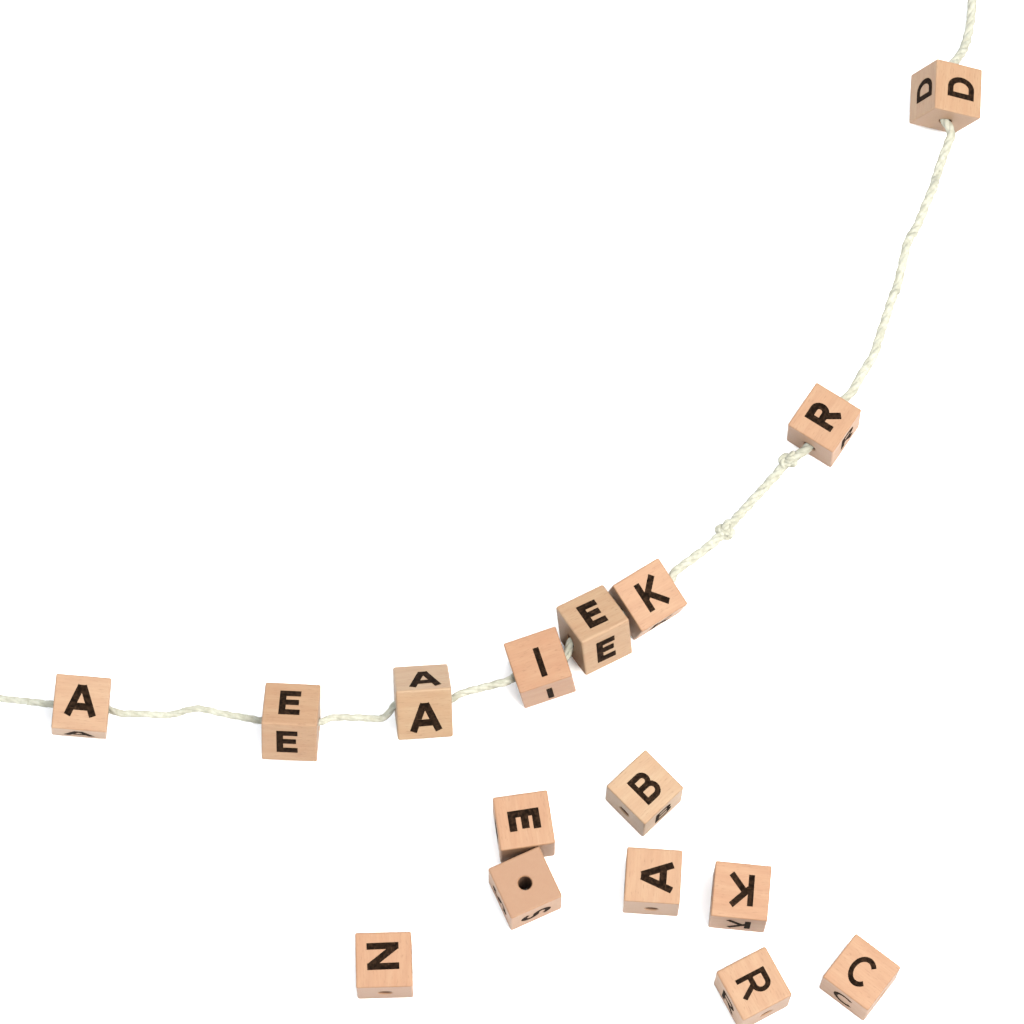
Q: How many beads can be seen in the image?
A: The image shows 16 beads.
